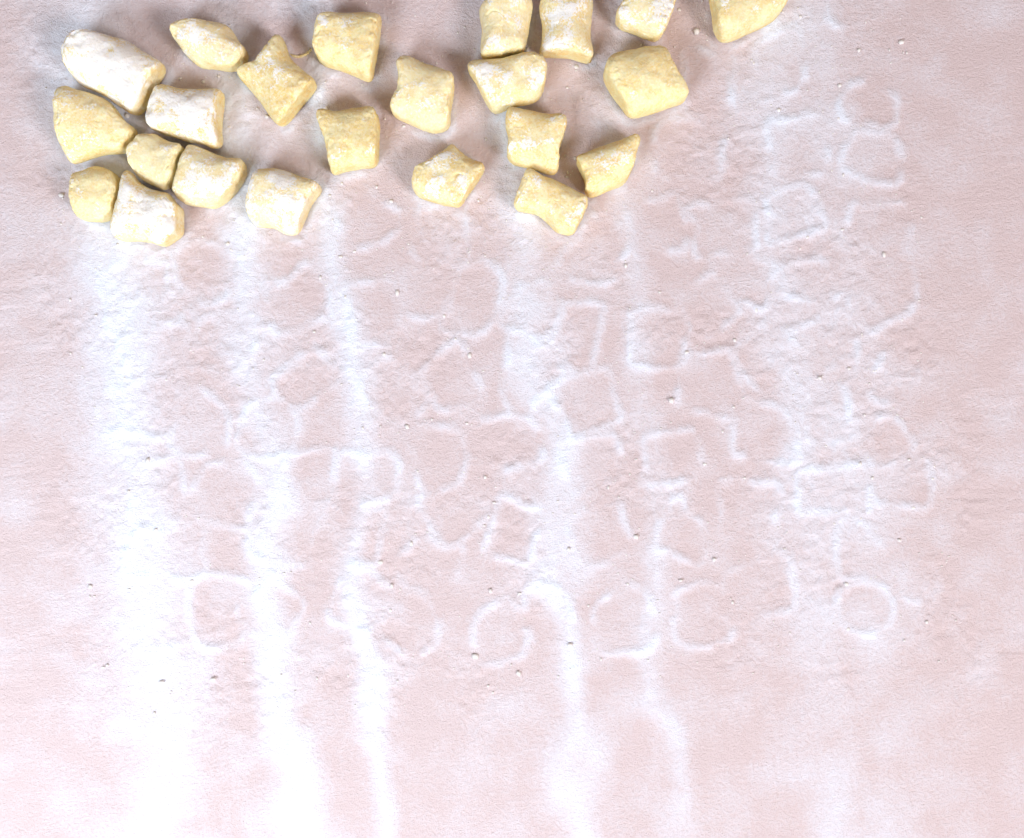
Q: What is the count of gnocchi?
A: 23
